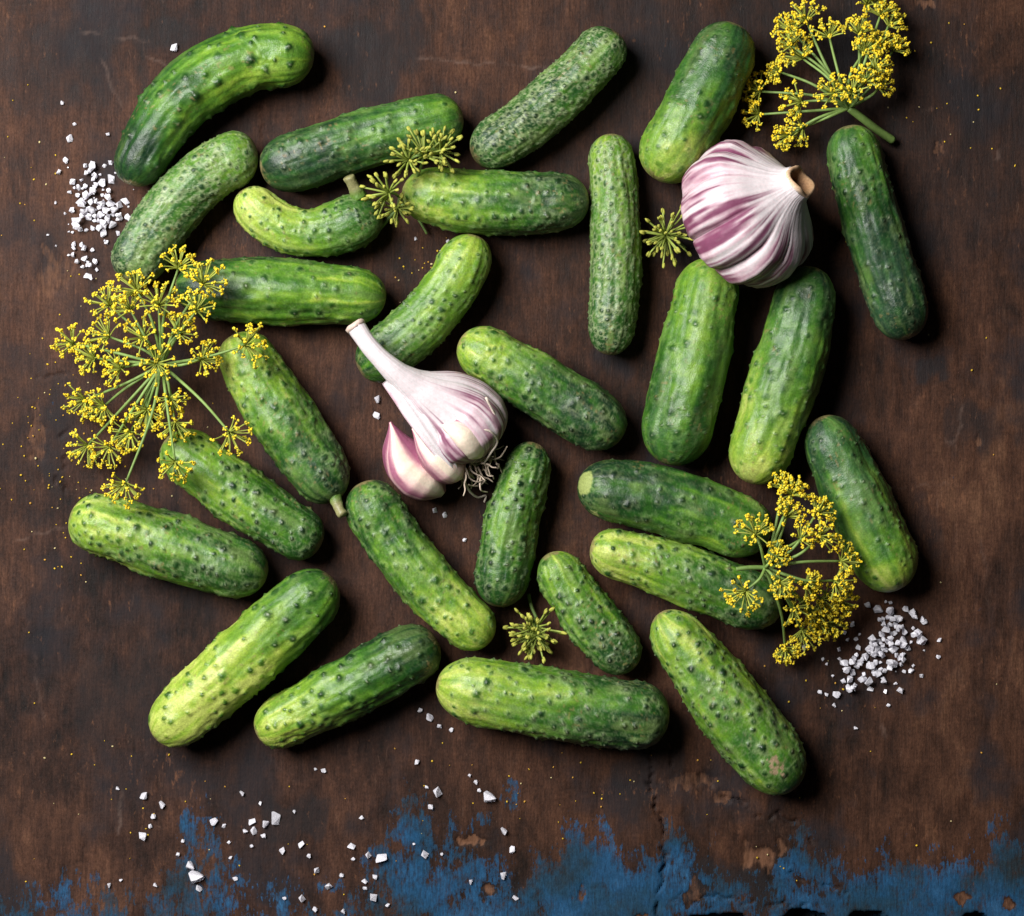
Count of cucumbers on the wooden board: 27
